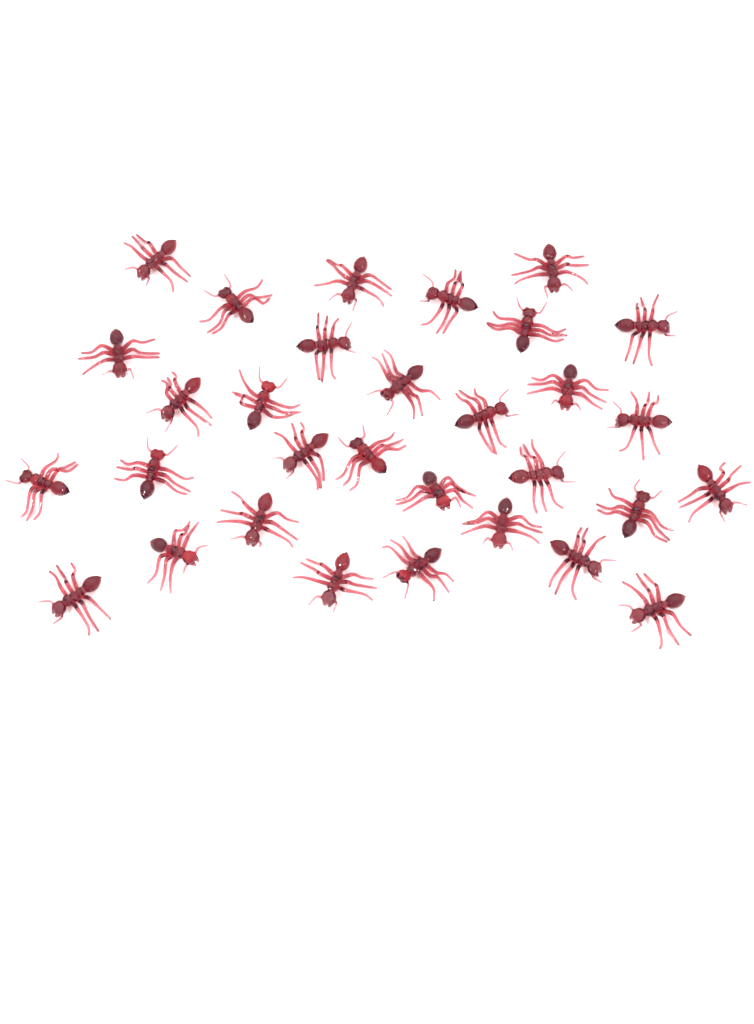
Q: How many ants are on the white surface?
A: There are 31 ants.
